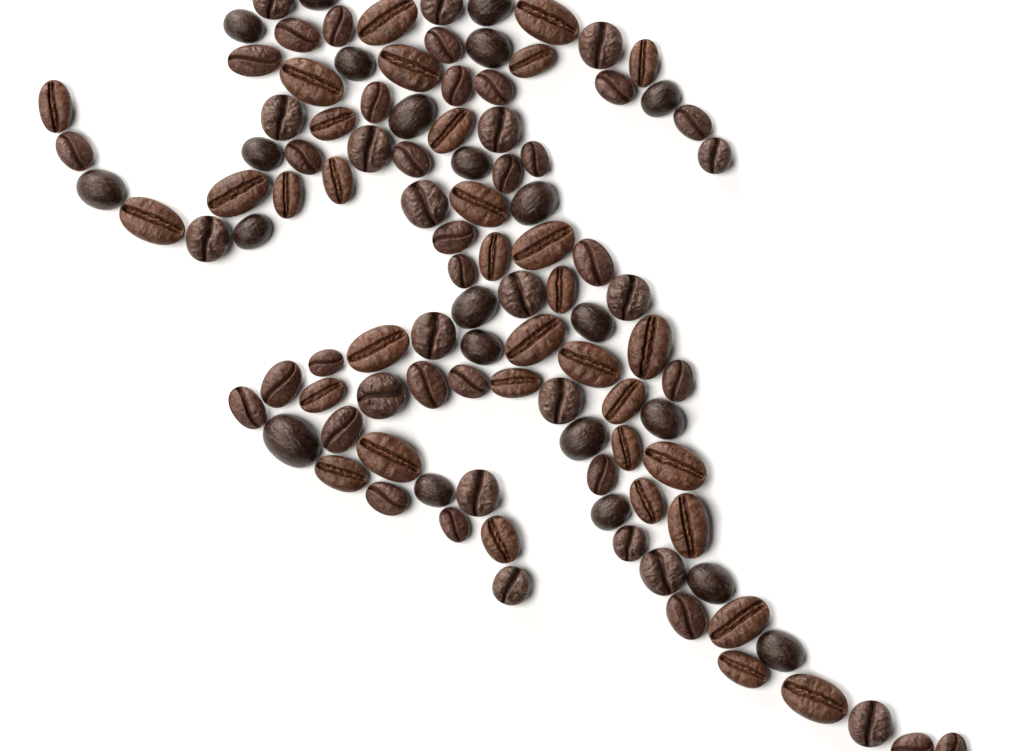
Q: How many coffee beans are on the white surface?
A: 105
